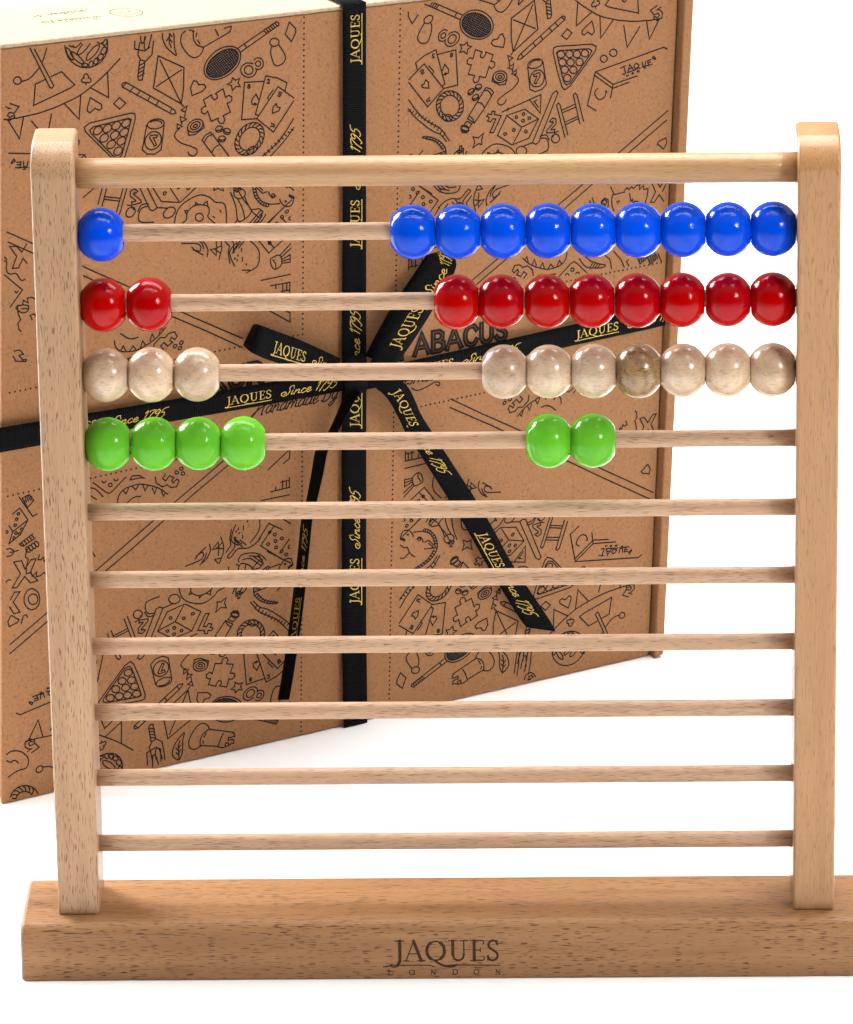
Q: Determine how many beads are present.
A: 36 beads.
